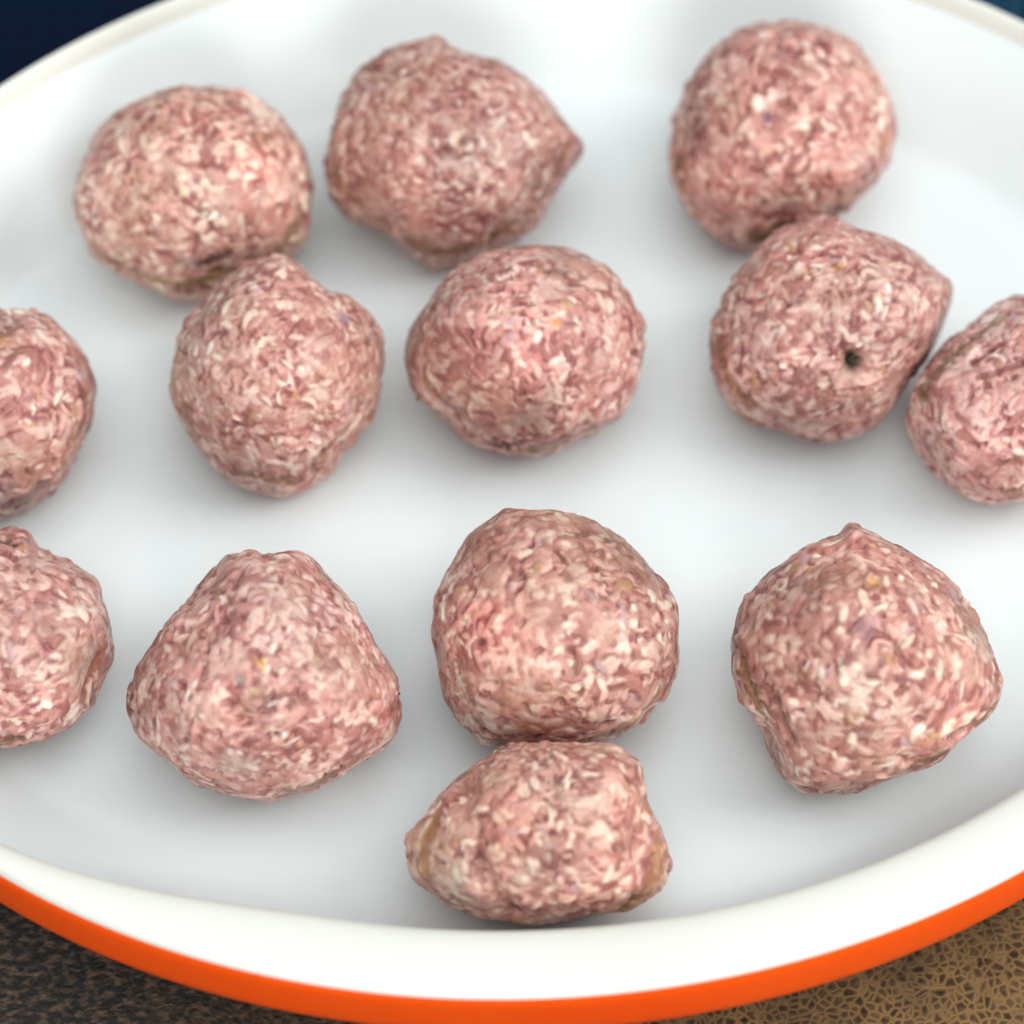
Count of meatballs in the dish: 13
